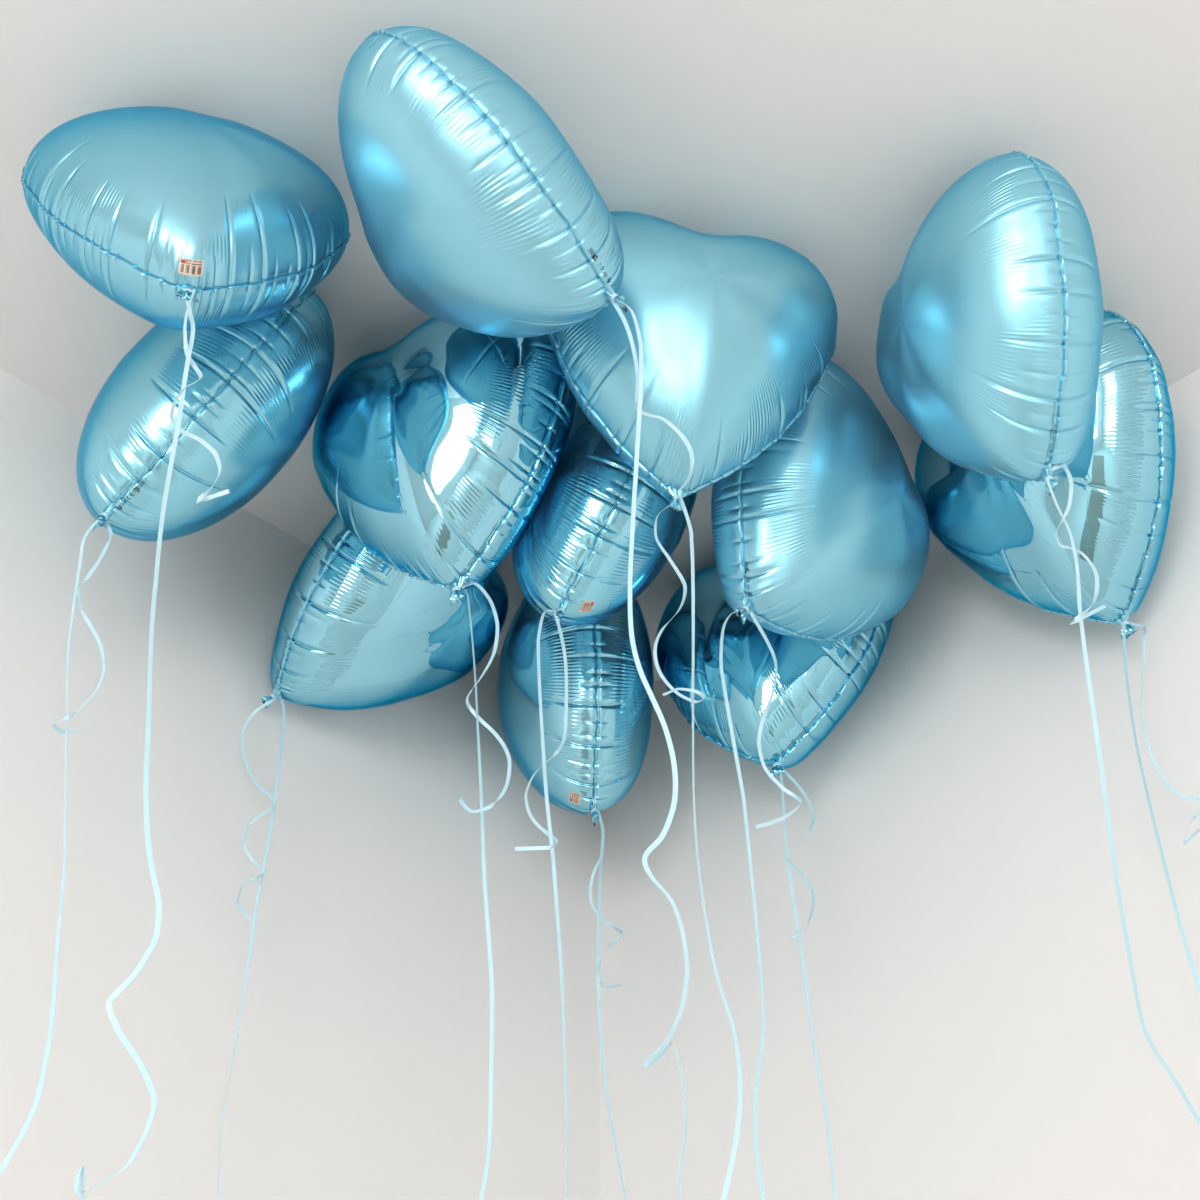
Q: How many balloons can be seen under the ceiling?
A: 12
